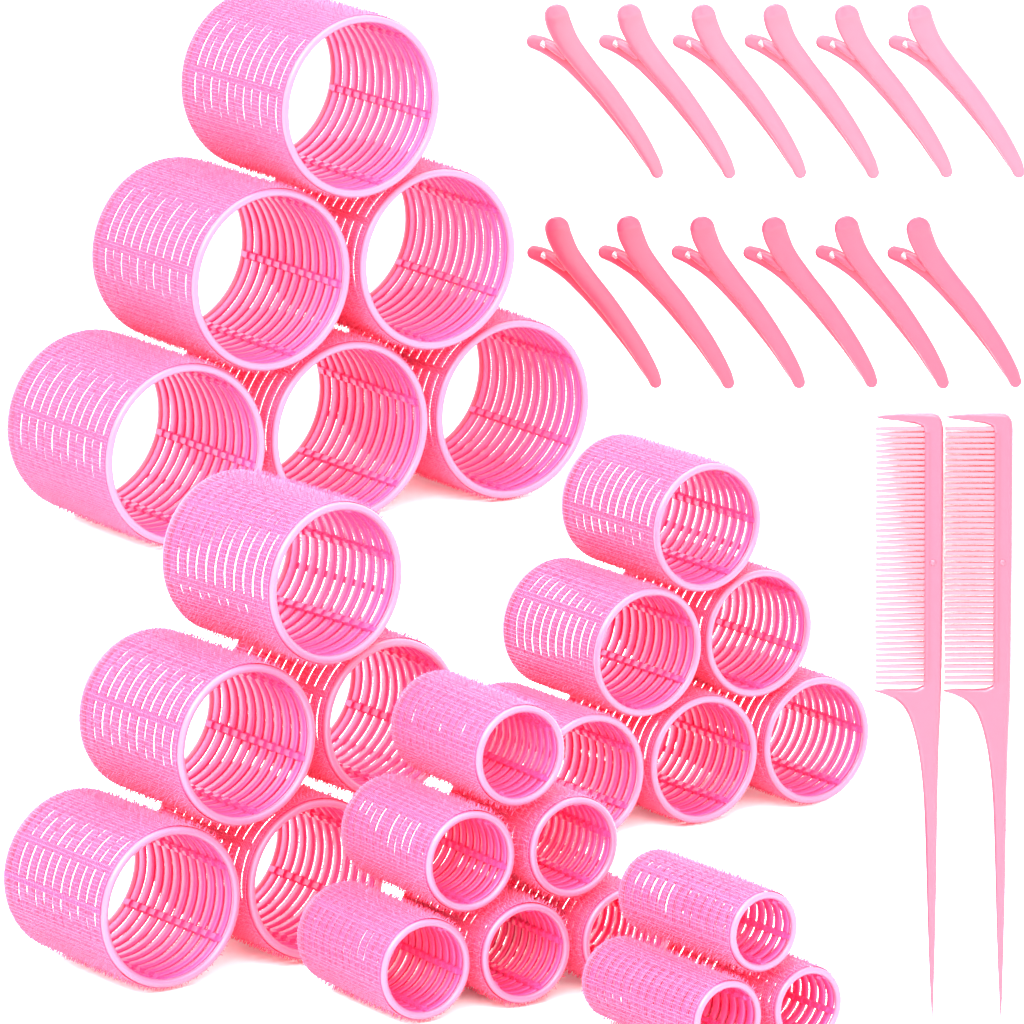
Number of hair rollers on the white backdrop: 26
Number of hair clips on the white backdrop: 12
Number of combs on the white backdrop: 2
